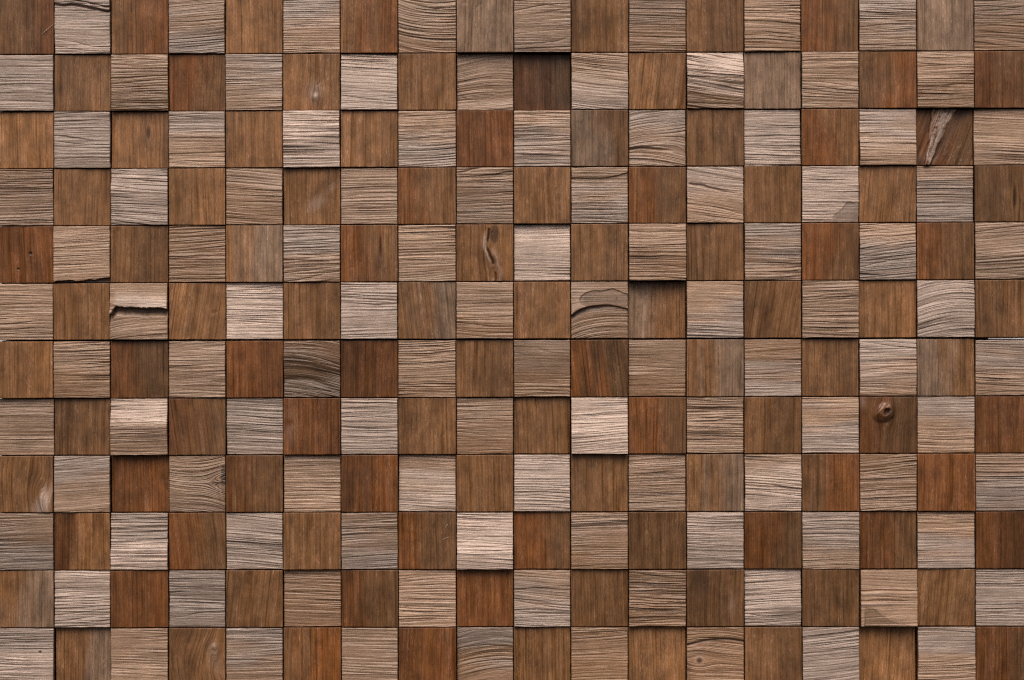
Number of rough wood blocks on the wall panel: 108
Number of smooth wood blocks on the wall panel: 108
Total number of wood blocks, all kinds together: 216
